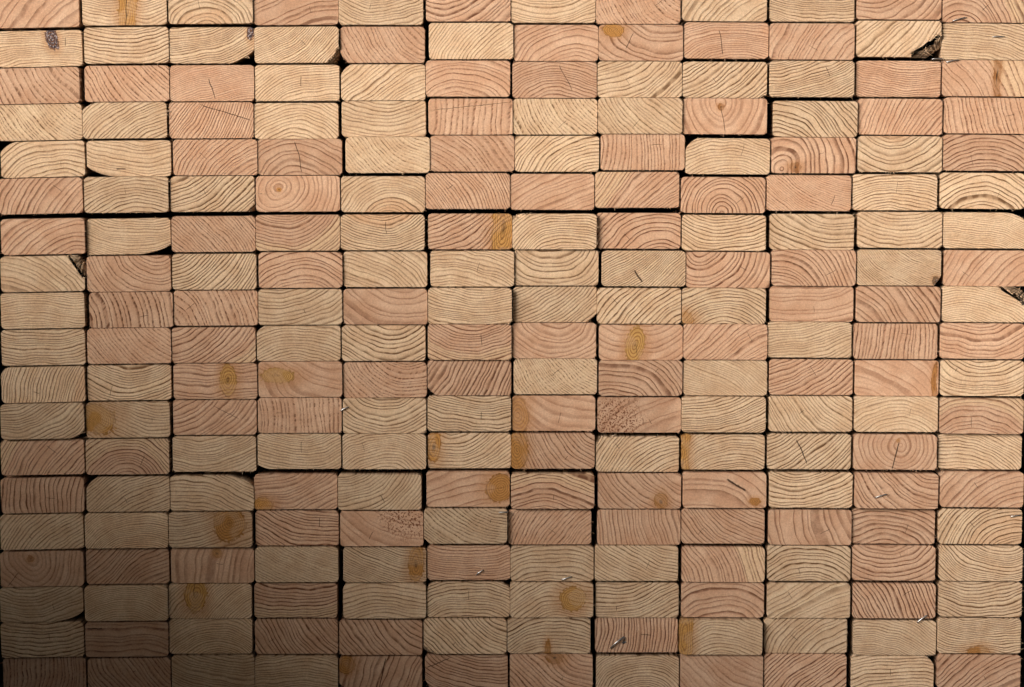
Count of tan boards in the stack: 117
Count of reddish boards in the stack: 111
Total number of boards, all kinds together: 228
